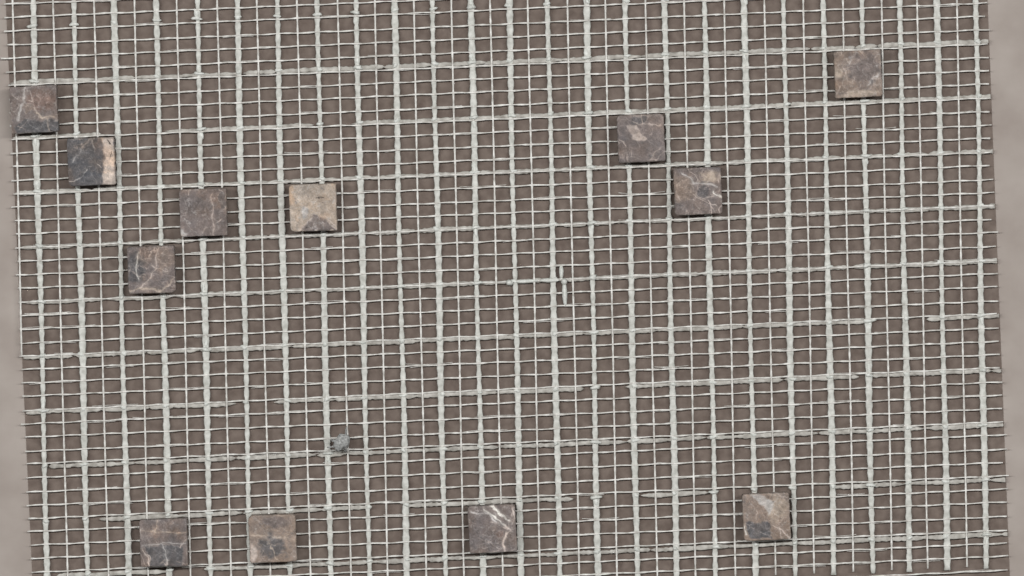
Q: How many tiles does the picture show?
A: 12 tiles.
